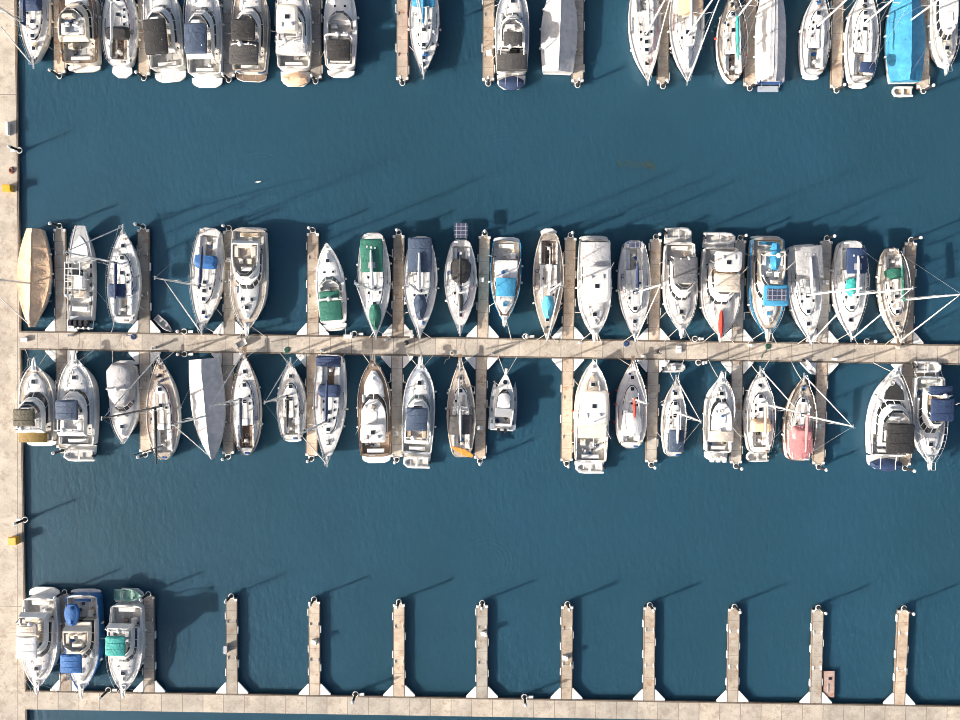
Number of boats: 64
